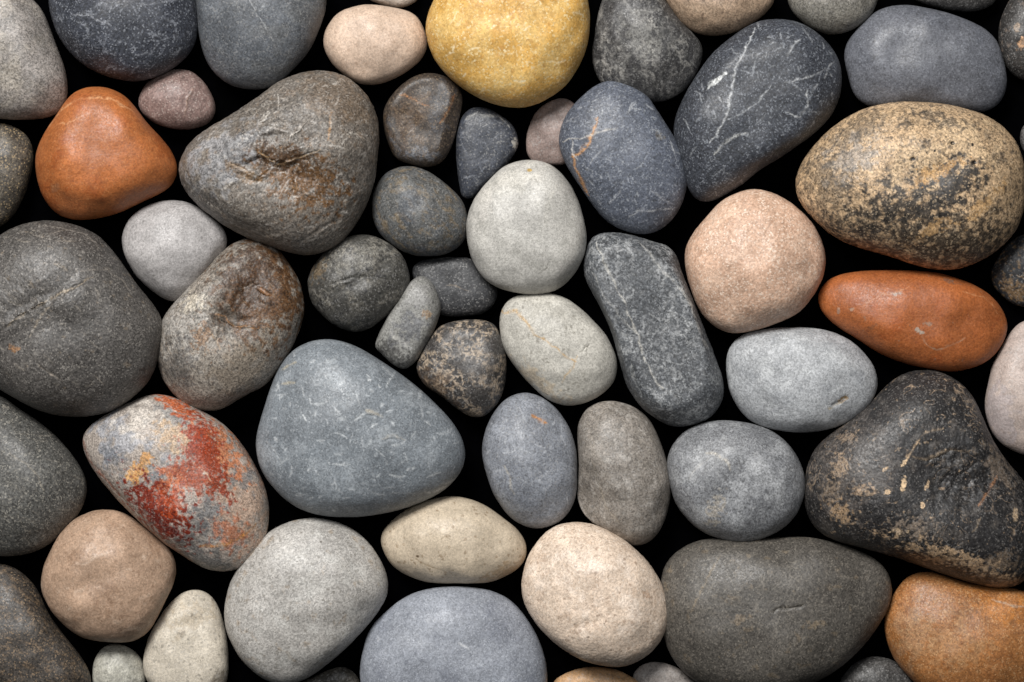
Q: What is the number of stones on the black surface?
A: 60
